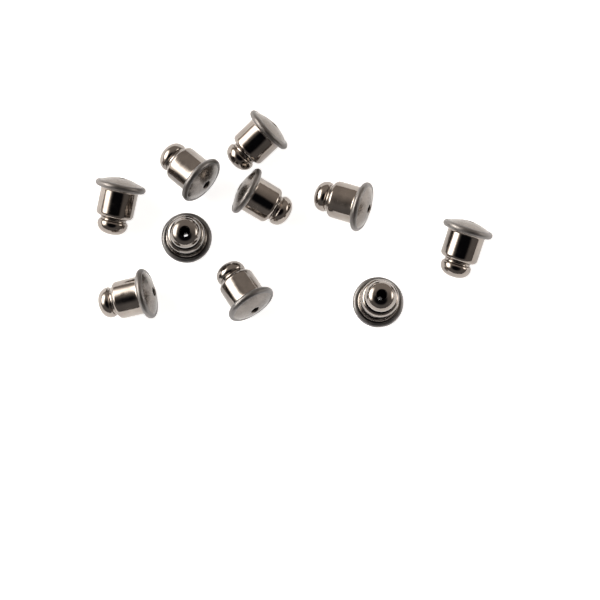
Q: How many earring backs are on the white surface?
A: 10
